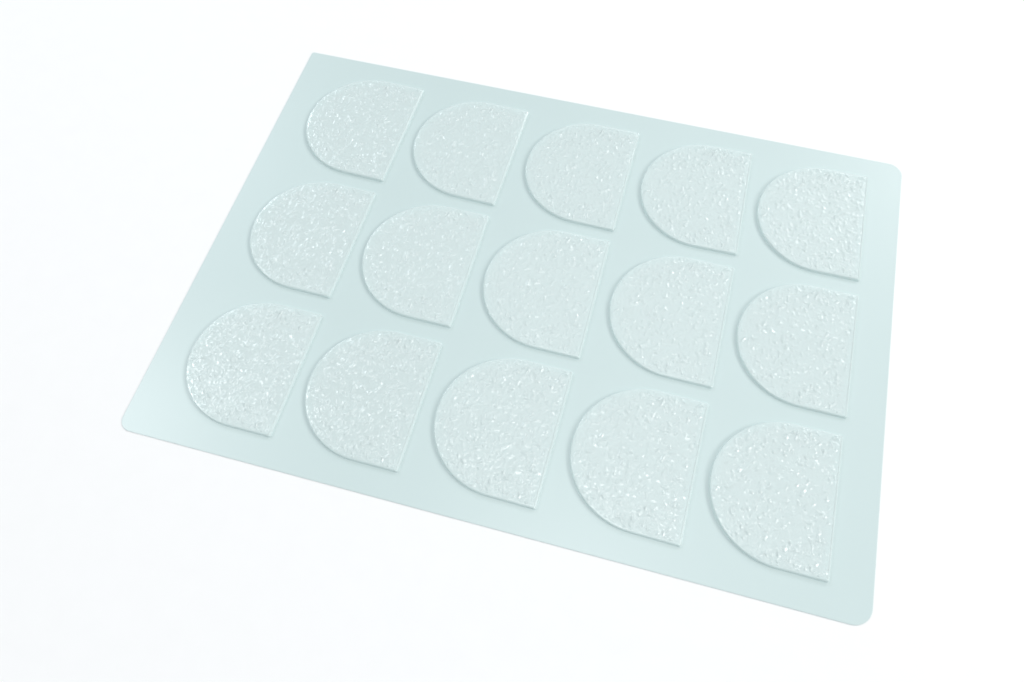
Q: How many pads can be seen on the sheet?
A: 15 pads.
